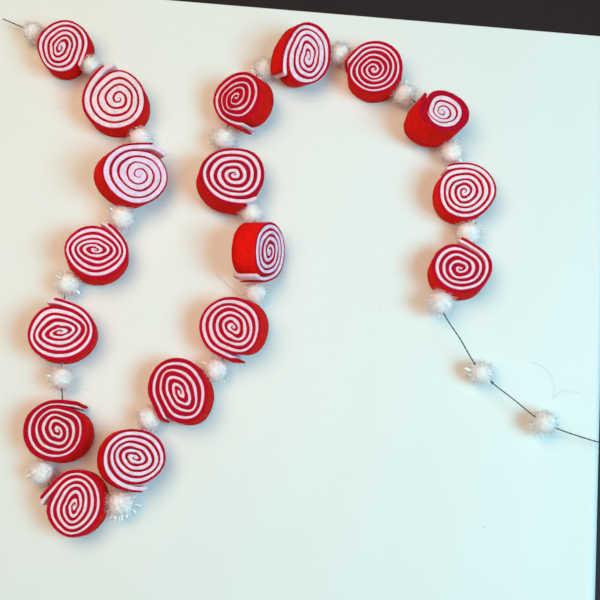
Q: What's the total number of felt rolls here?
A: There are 18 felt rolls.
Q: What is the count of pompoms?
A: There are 21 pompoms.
